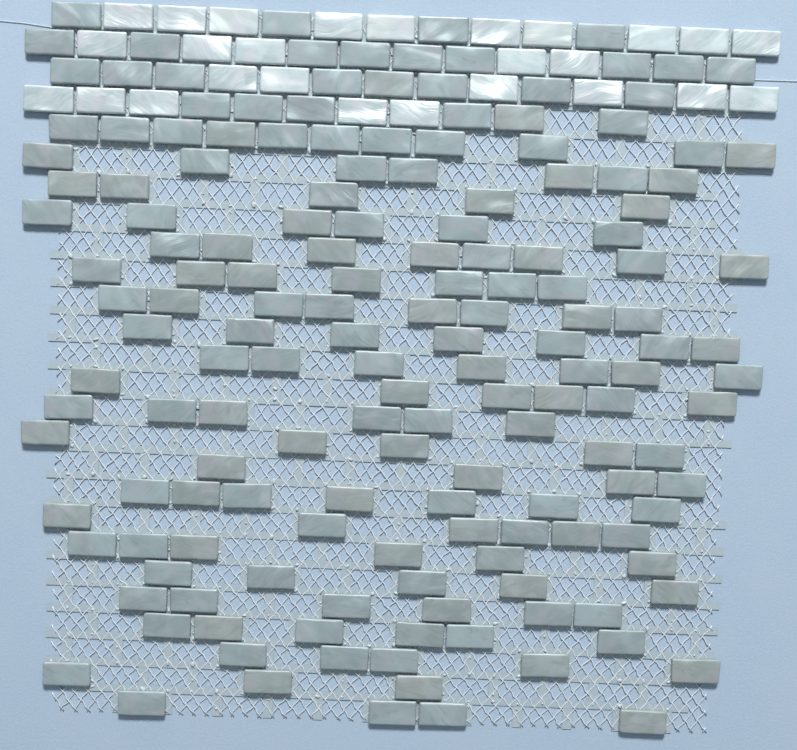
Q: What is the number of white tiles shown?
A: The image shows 26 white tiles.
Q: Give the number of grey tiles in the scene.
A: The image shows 162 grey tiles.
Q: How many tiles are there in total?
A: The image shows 188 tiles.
